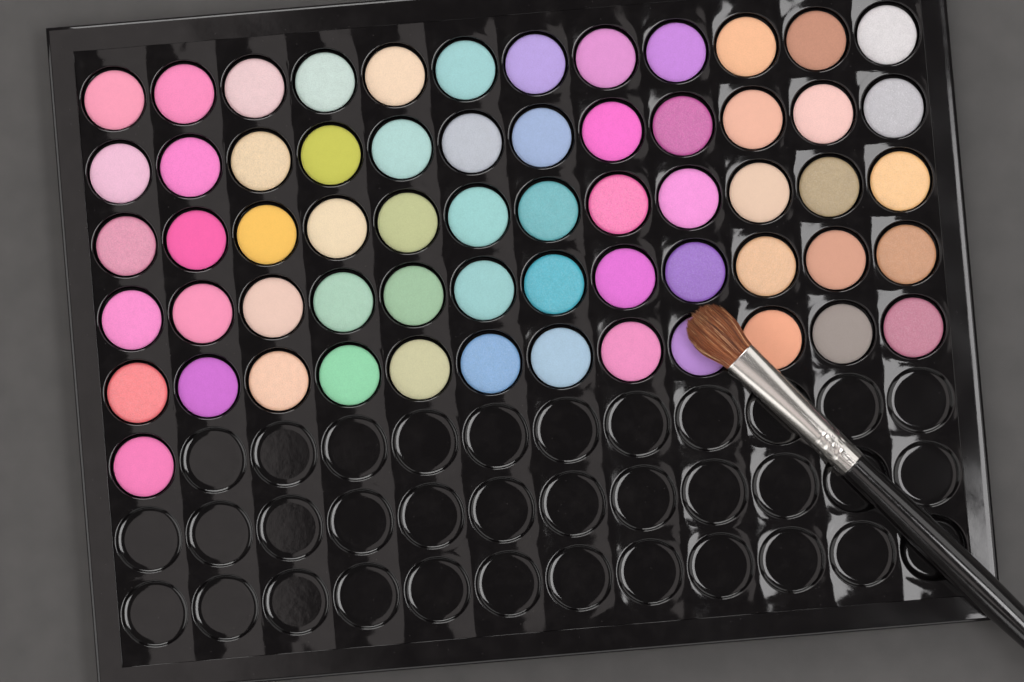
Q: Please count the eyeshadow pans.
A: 61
